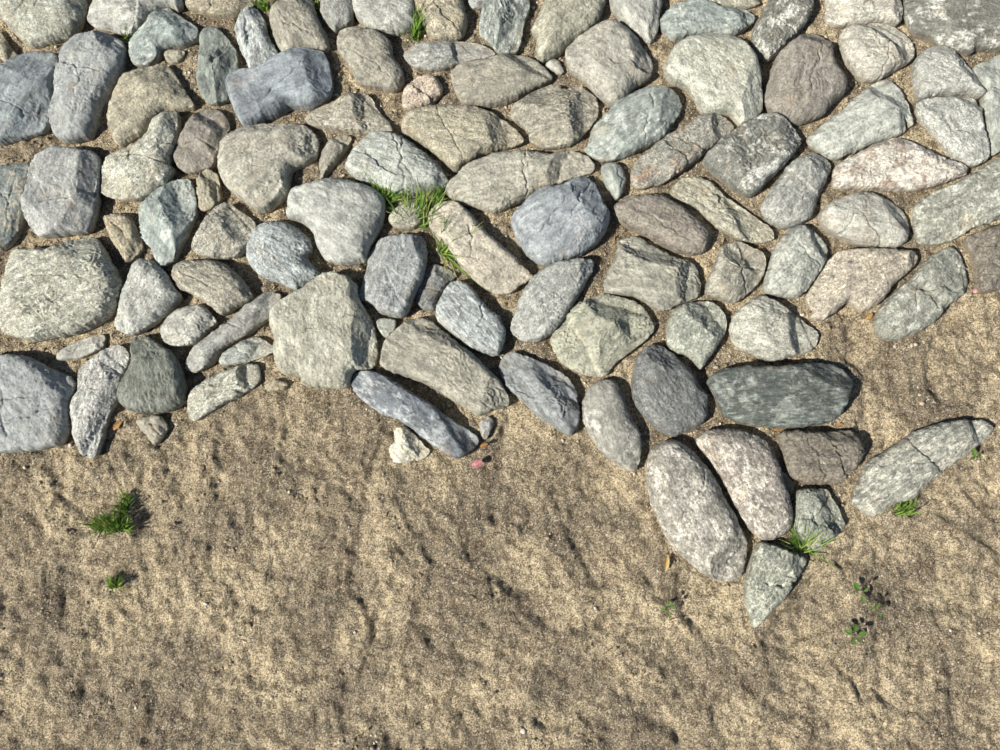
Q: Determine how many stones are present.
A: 111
